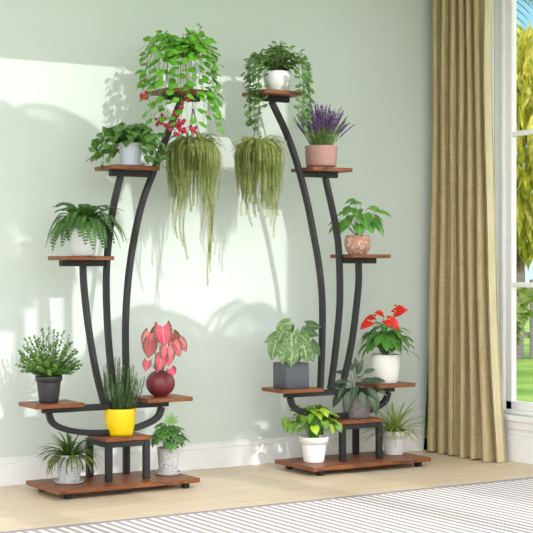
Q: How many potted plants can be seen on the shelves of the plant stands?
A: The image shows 16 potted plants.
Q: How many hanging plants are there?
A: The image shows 2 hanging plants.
